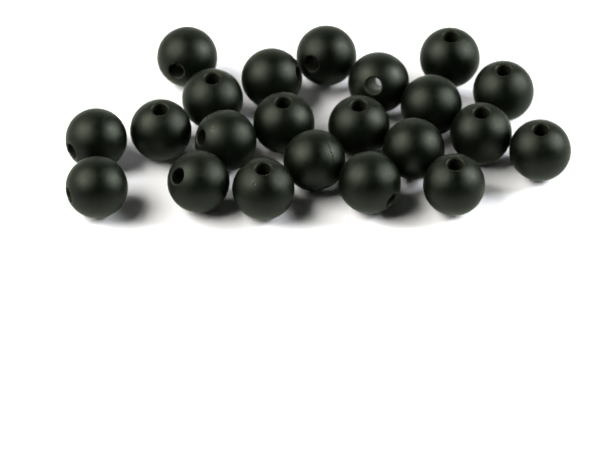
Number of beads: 22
